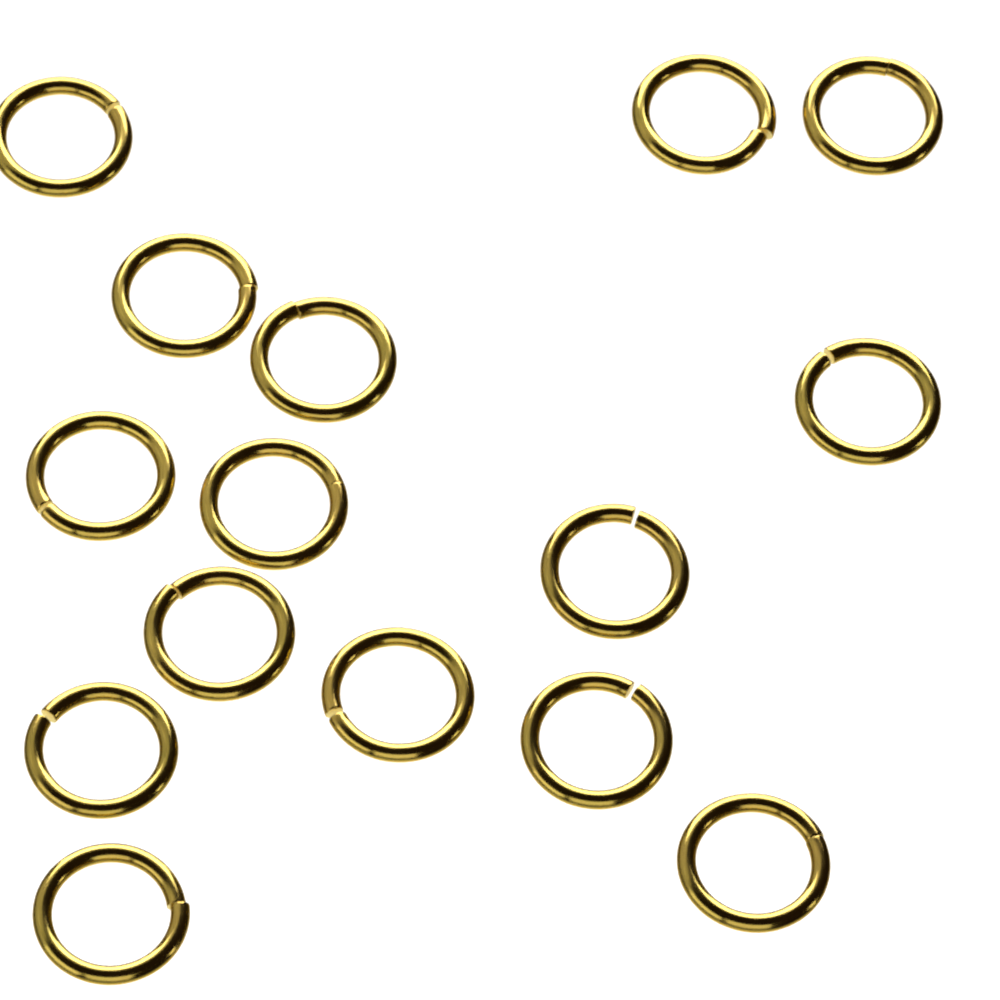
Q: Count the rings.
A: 15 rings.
